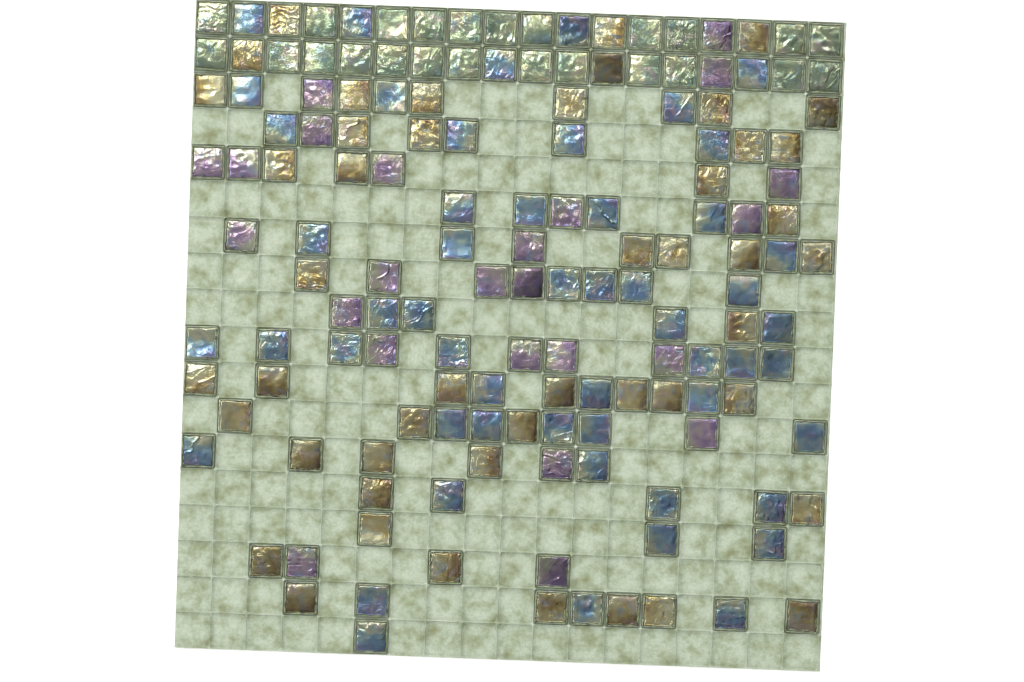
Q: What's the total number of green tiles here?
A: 24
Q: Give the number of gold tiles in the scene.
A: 48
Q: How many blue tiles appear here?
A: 53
